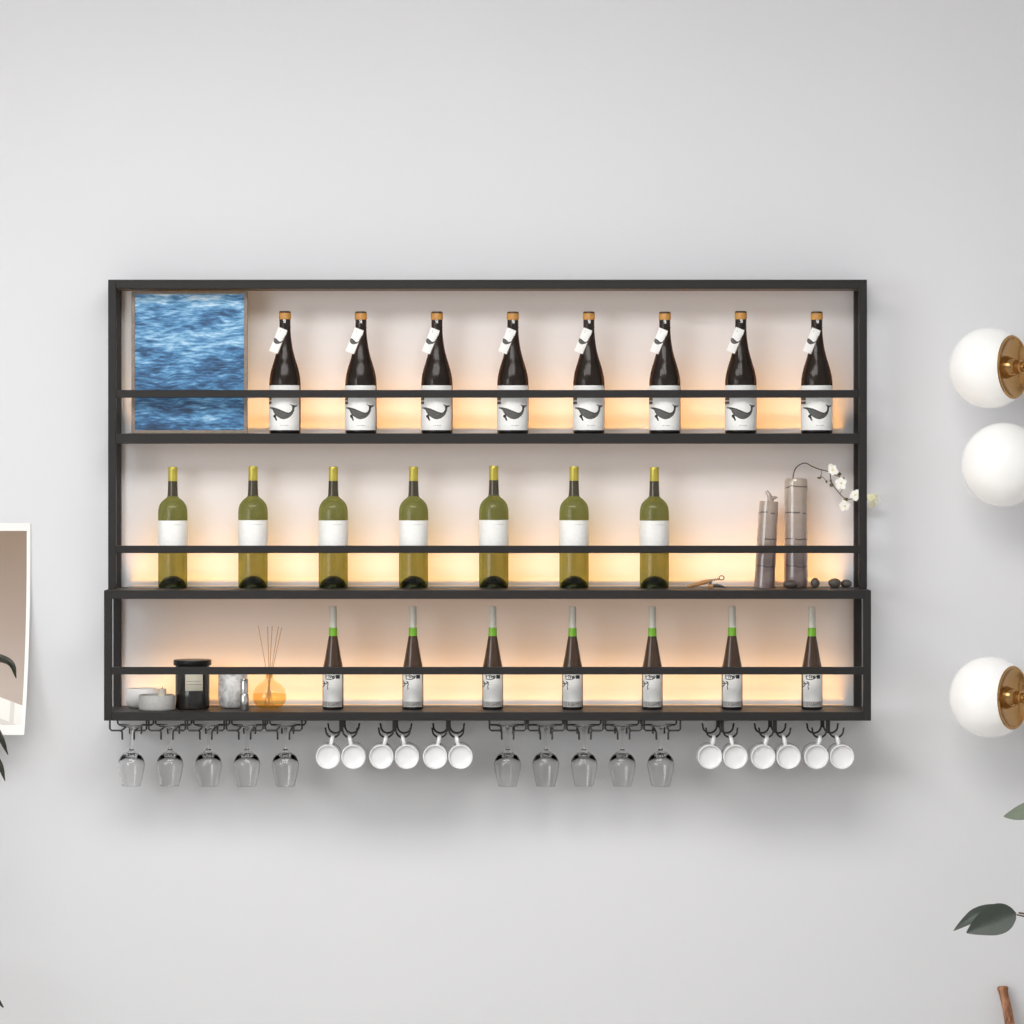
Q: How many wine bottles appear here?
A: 22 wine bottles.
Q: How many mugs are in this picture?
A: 12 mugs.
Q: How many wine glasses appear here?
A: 10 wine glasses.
